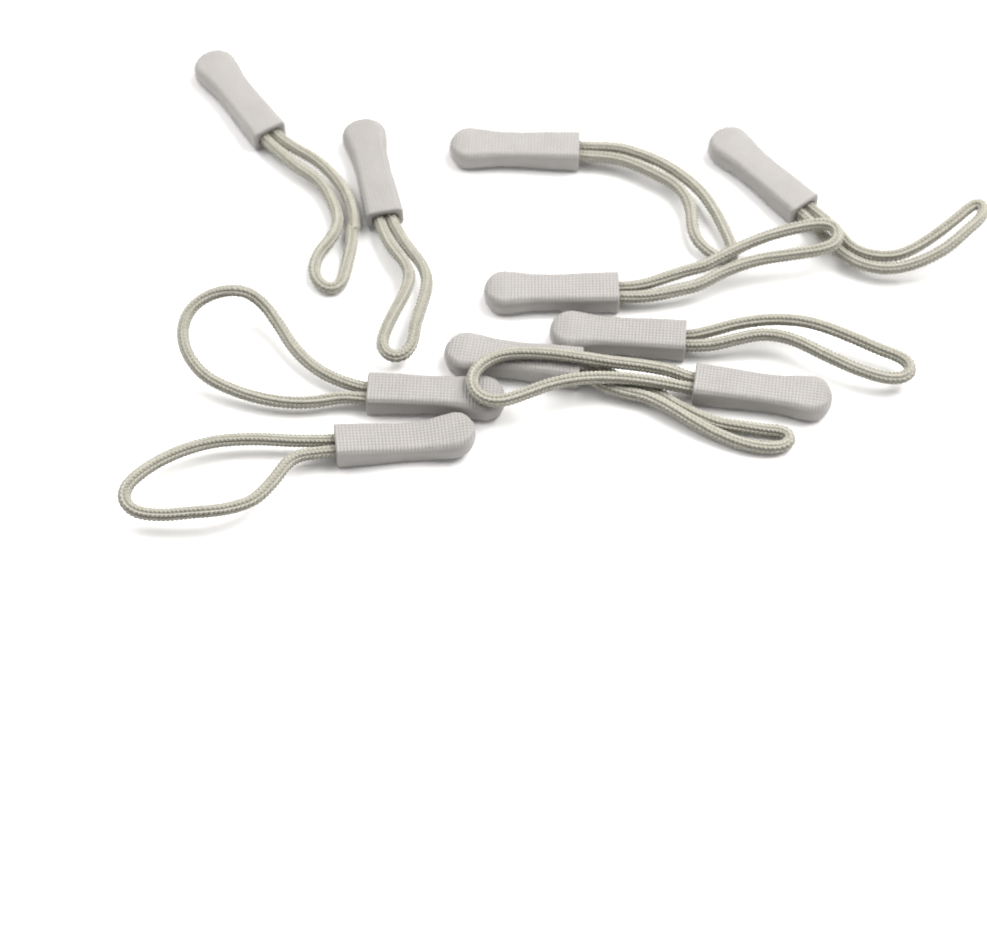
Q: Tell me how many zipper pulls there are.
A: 10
